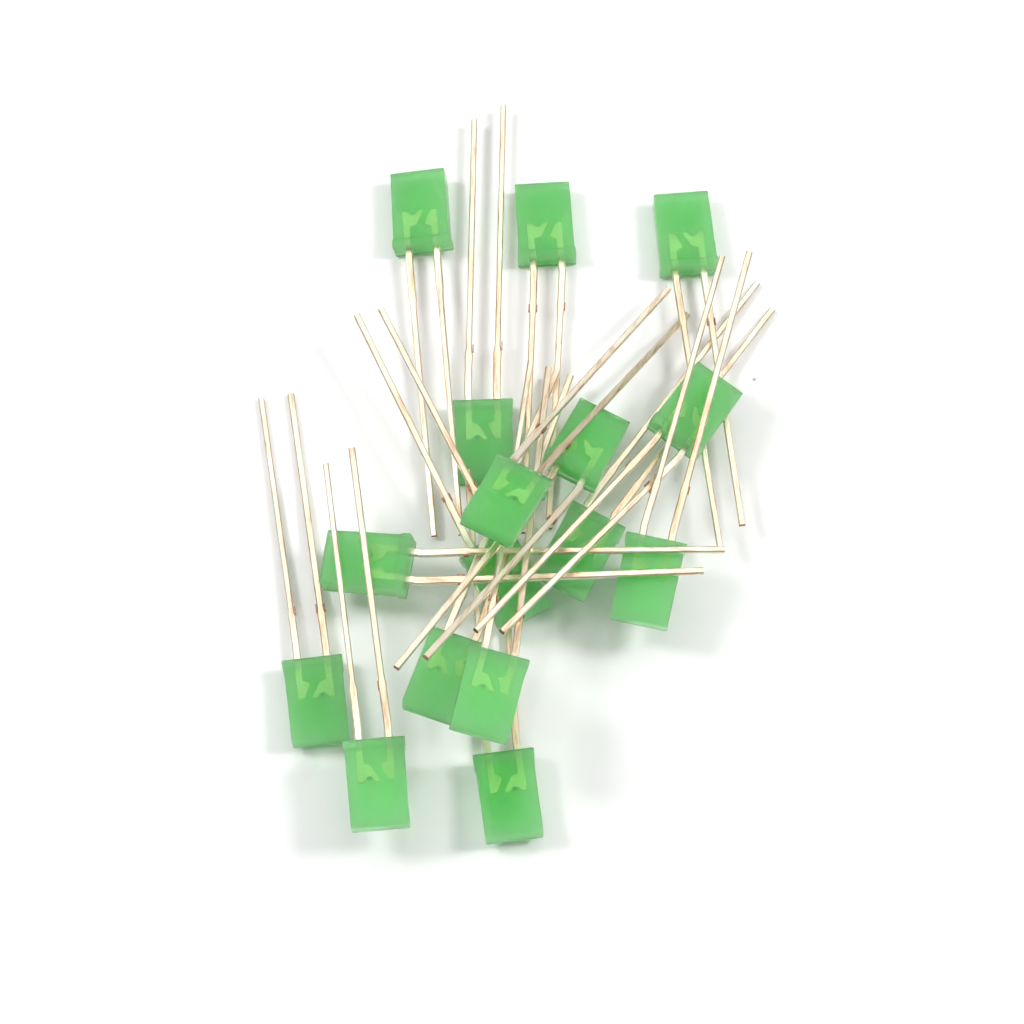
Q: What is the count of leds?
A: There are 16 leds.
